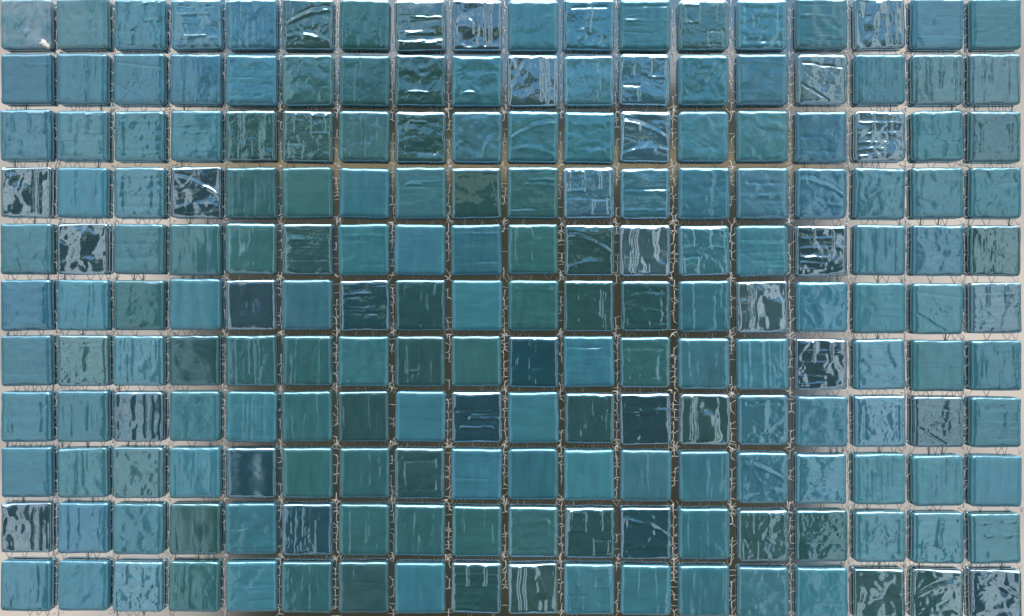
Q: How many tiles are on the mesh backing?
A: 198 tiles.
